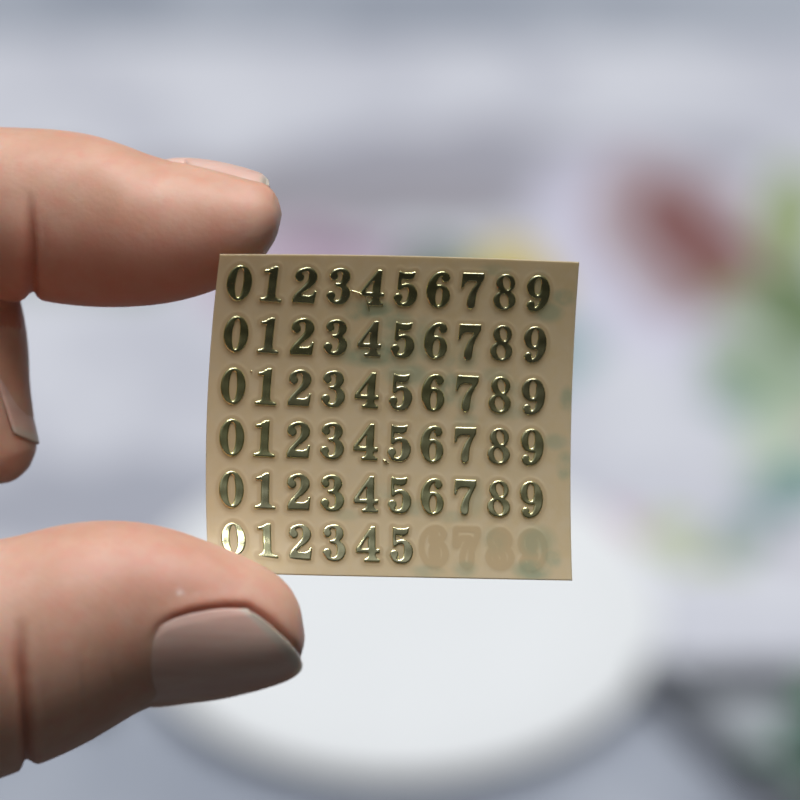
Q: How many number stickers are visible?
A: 56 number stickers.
